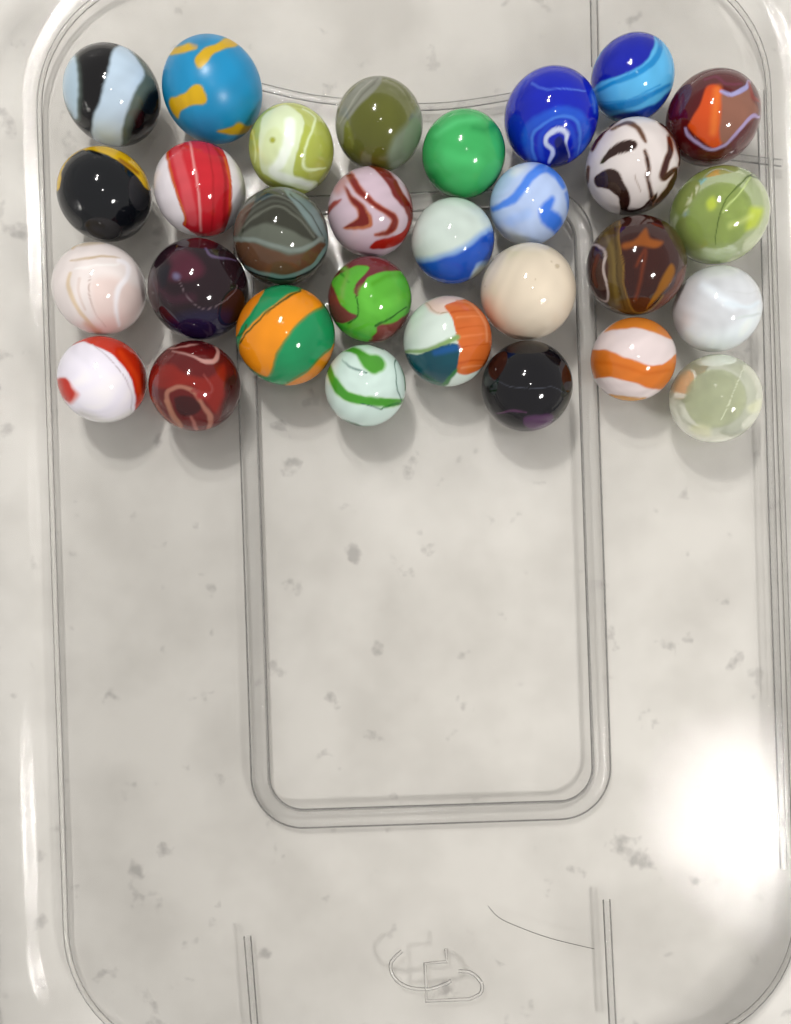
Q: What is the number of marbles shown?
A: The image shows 30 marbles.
